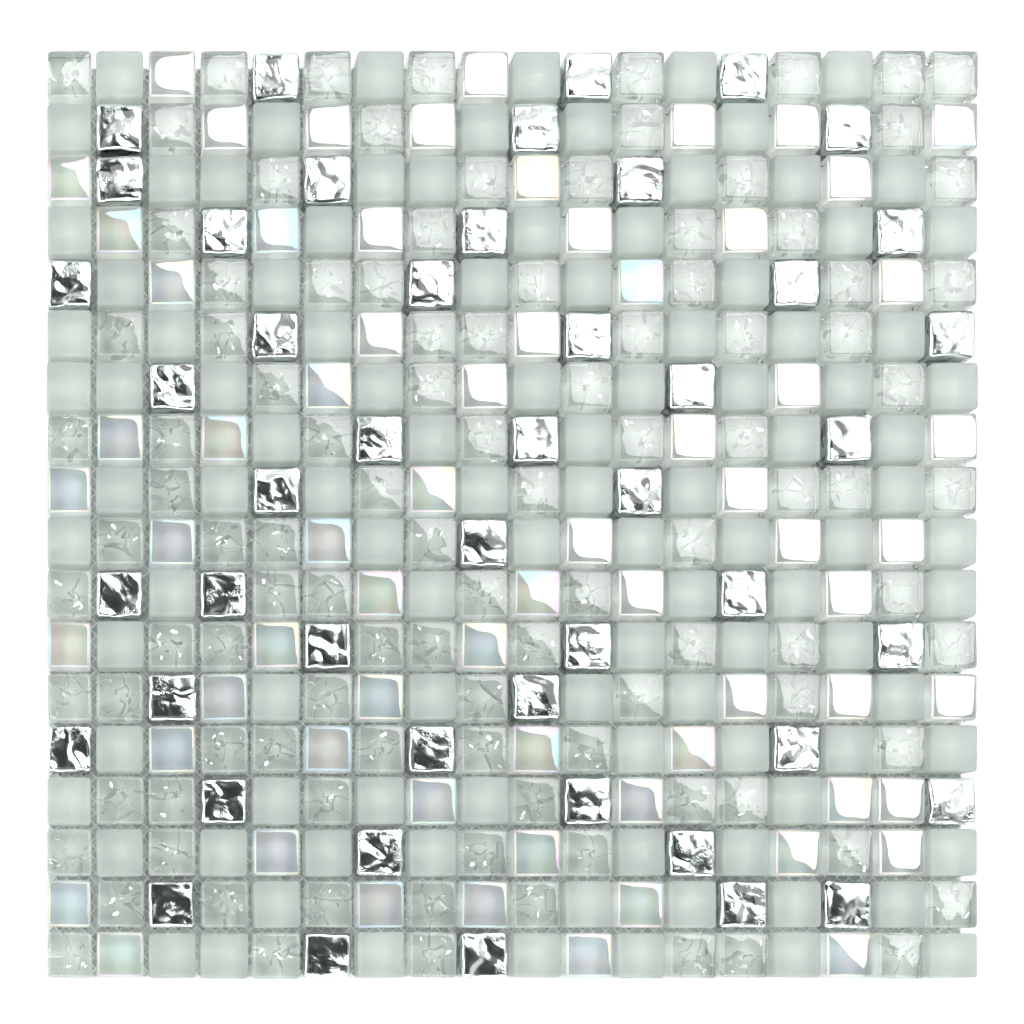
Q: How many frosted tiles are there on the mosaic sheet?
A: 105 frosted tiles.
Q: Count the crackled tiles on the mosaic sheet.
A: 105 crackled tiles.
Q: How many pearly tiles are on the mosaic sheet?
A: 67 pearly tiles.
